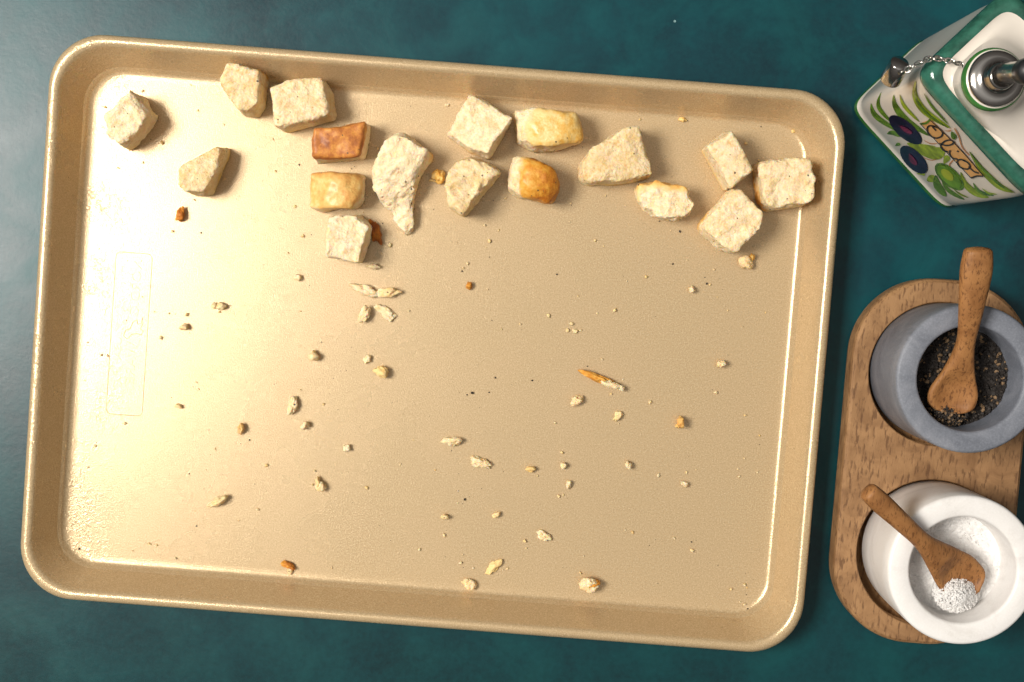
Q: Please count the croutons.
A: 17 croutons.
